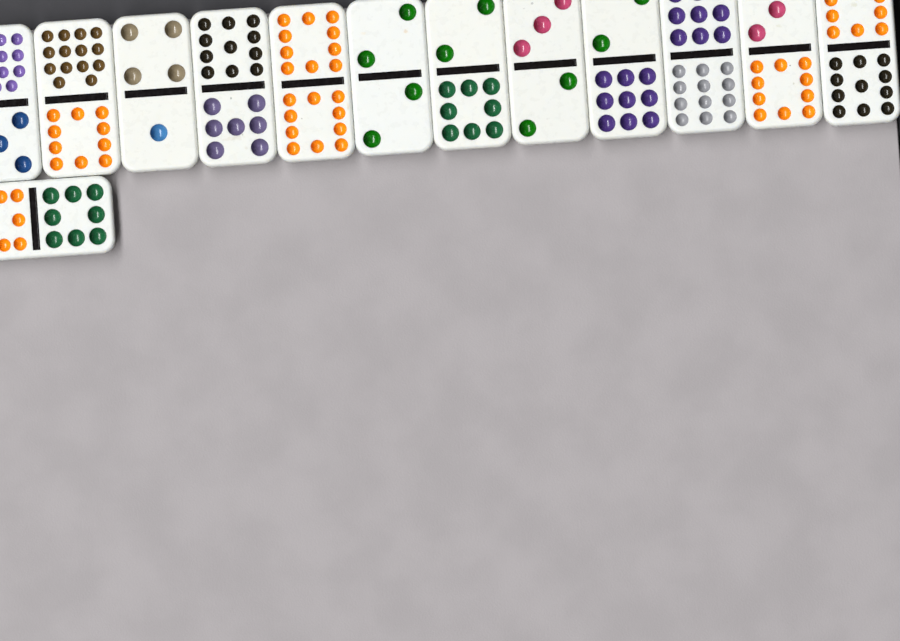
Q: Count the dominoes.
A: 13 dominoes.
